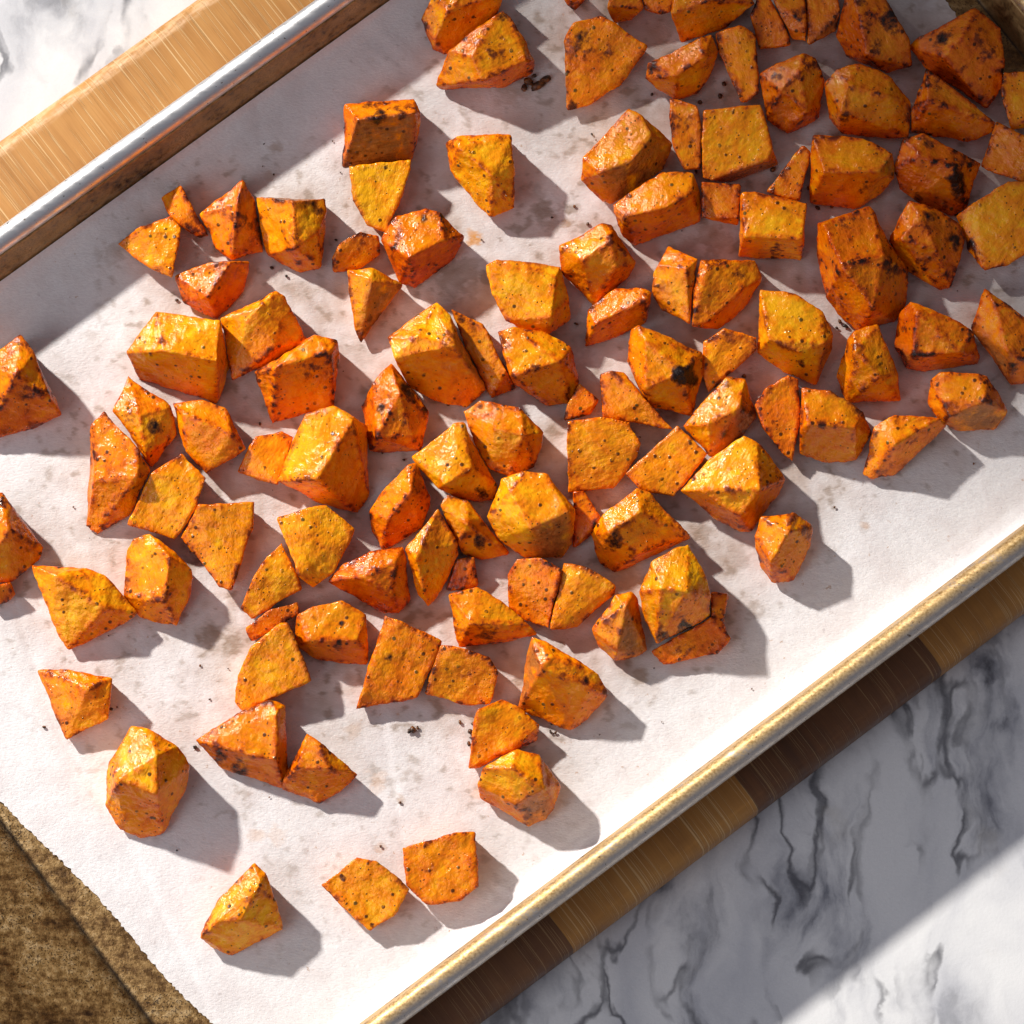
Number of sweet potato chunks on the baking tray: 116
